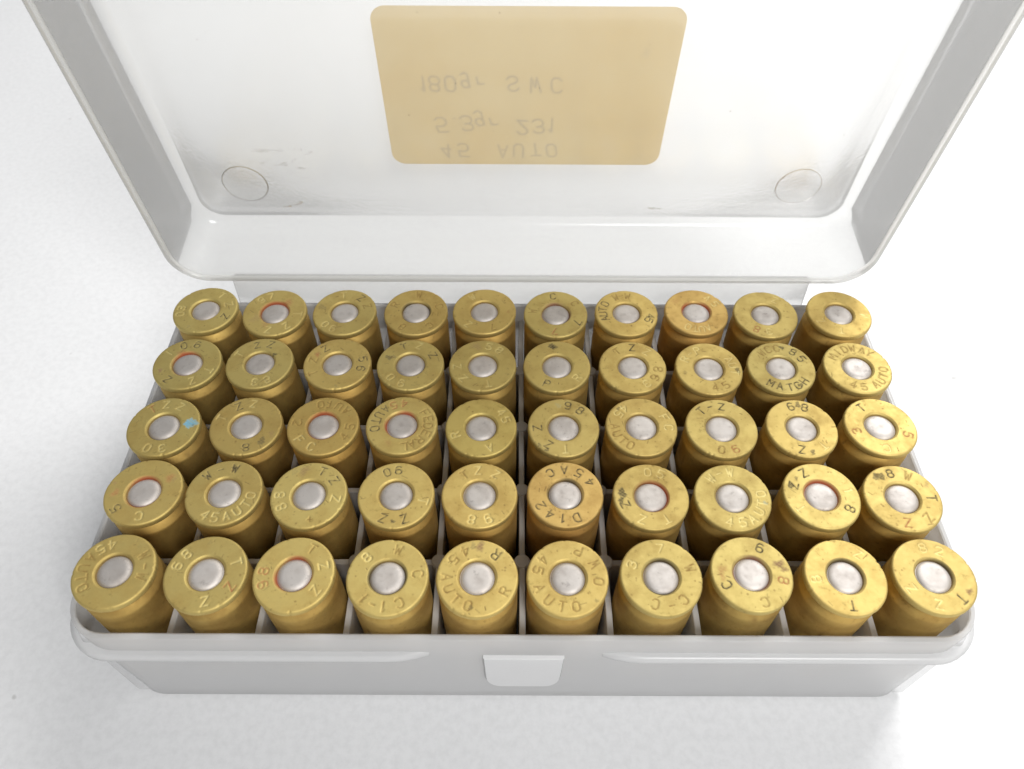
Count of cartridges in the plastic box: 50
